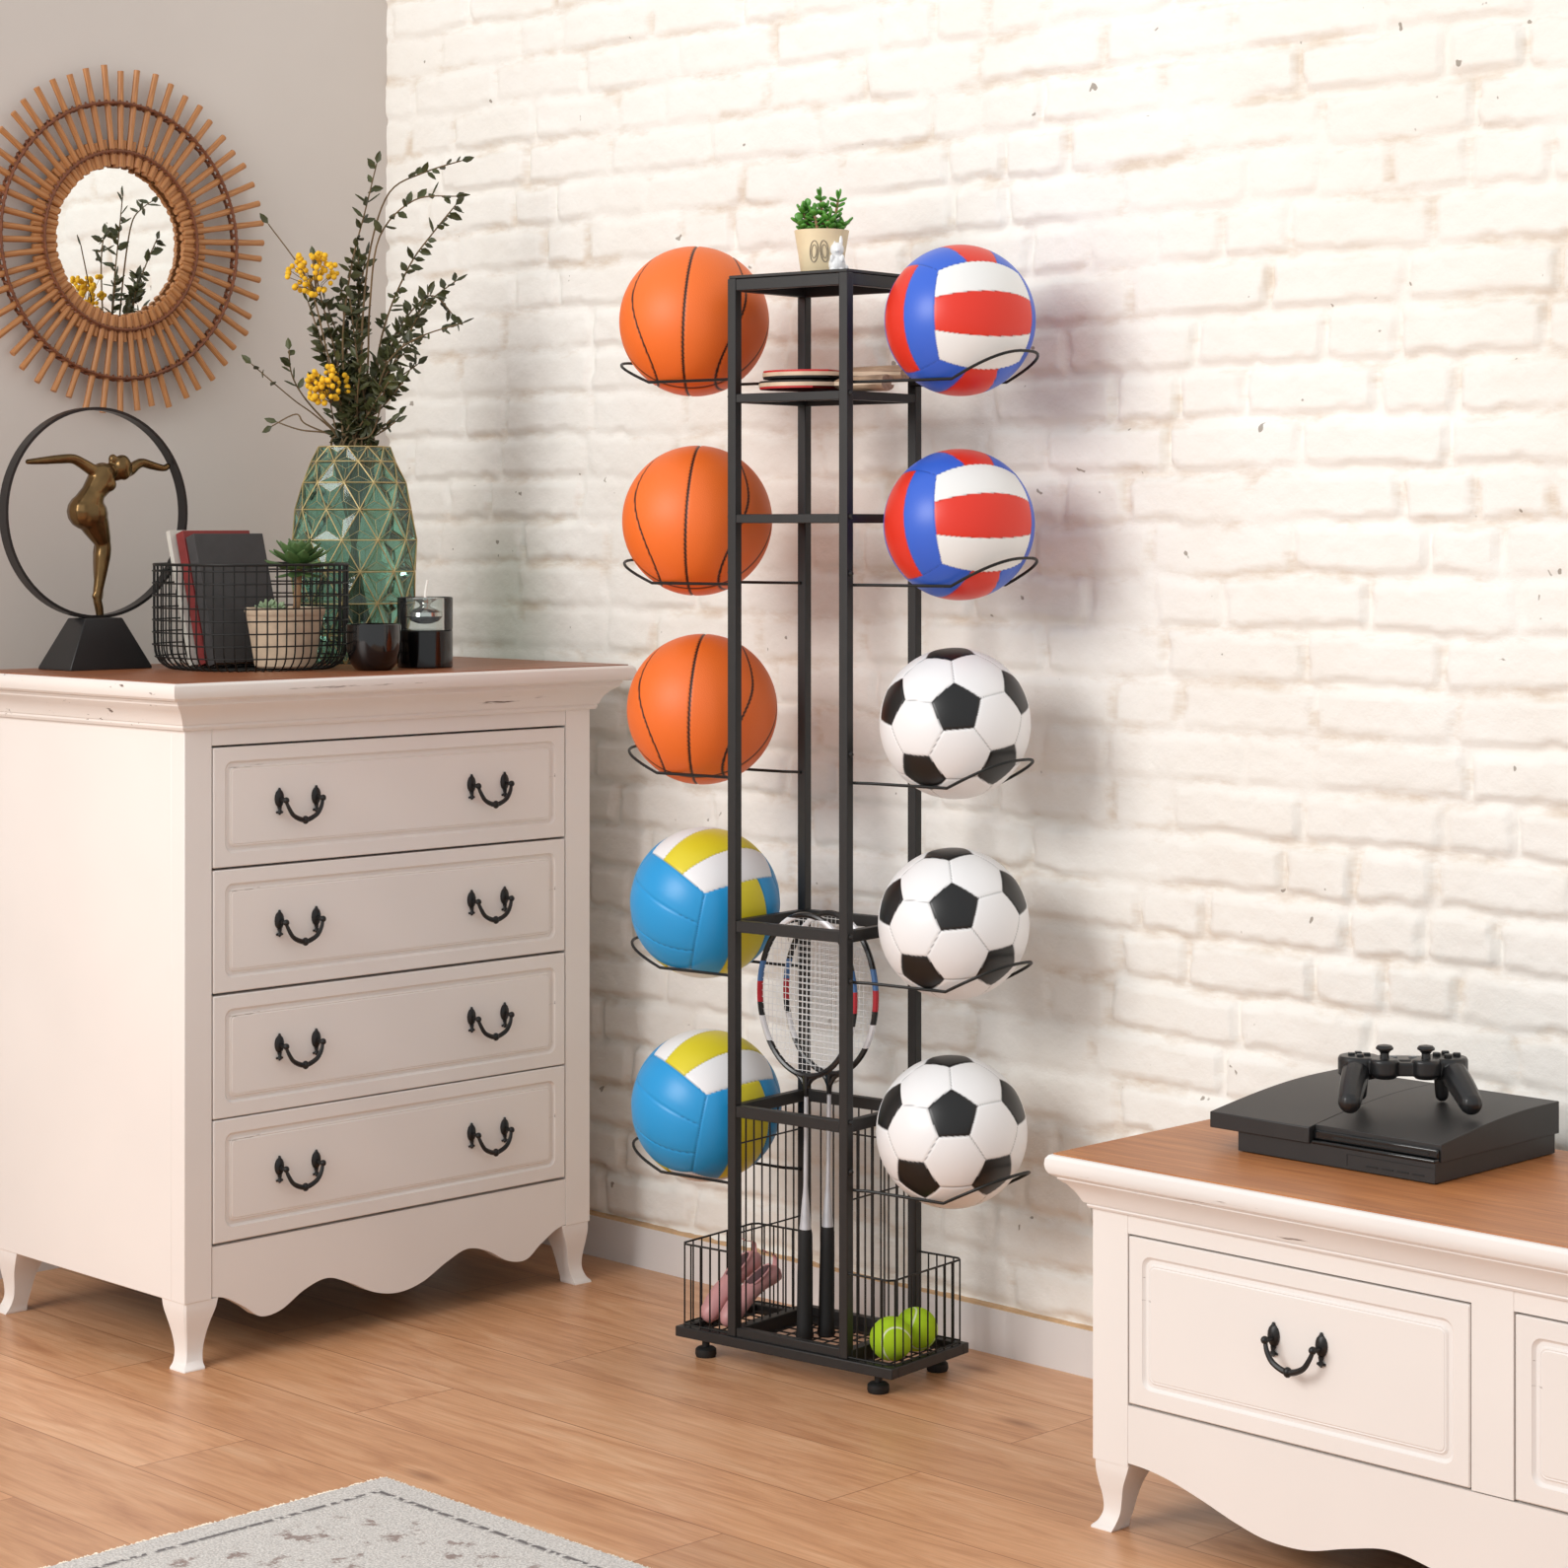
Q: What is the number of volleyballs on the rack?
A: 4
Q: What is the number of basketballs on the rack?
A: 3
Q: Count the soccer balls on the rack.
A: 3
